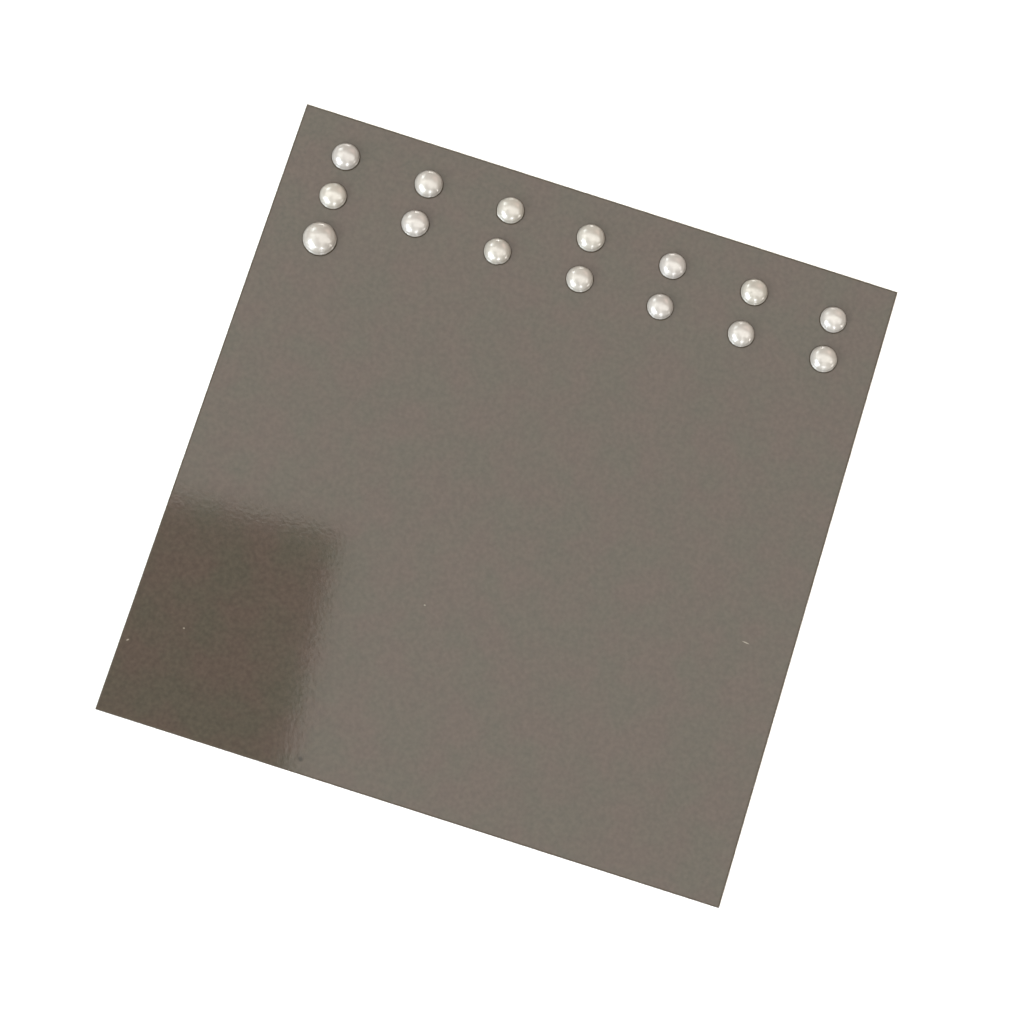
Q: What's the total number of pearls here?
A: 15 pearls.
